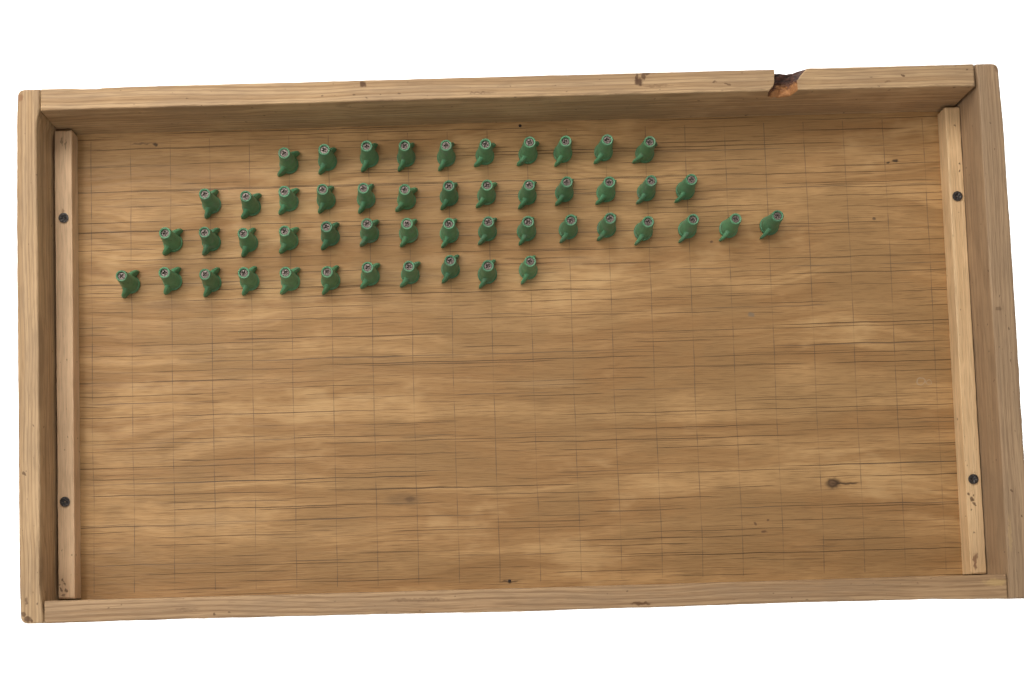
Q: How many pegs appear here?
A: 50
